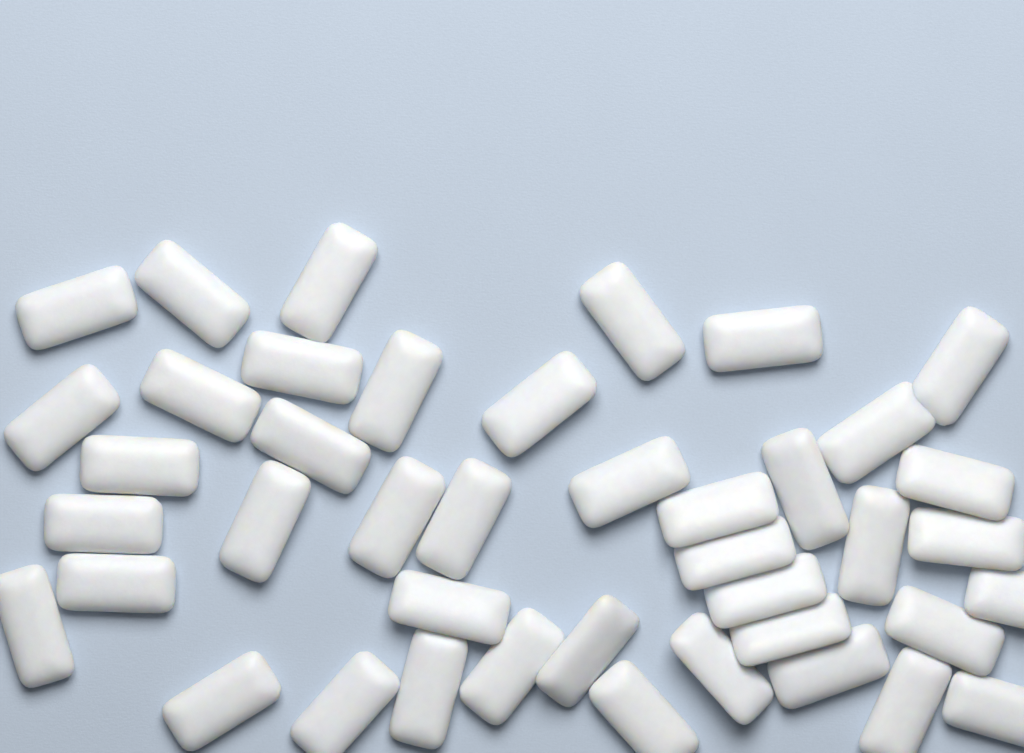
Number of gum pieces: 42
